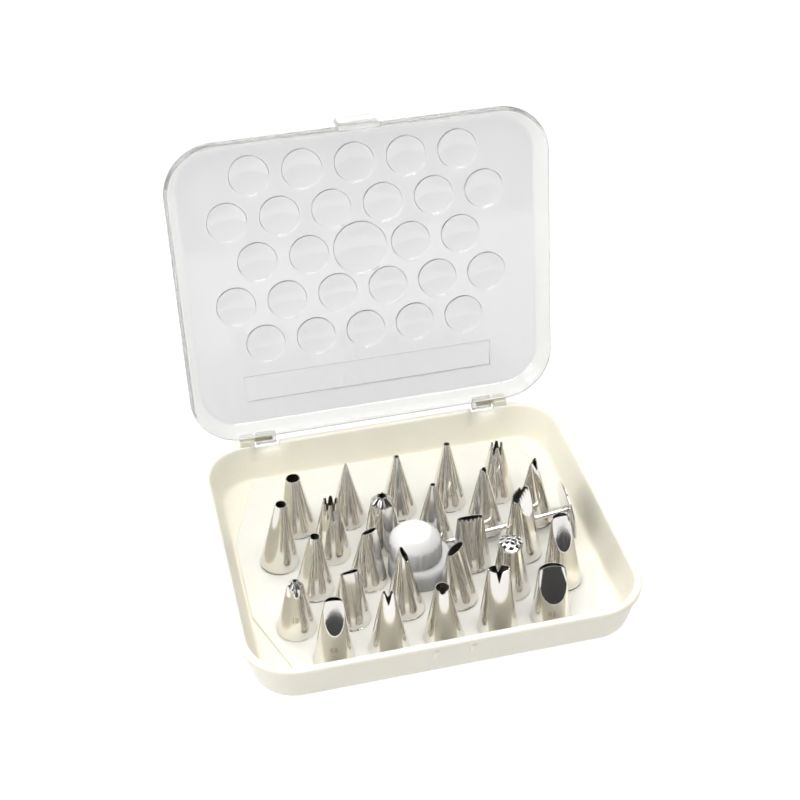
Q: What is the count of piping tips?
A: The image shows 26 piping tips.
